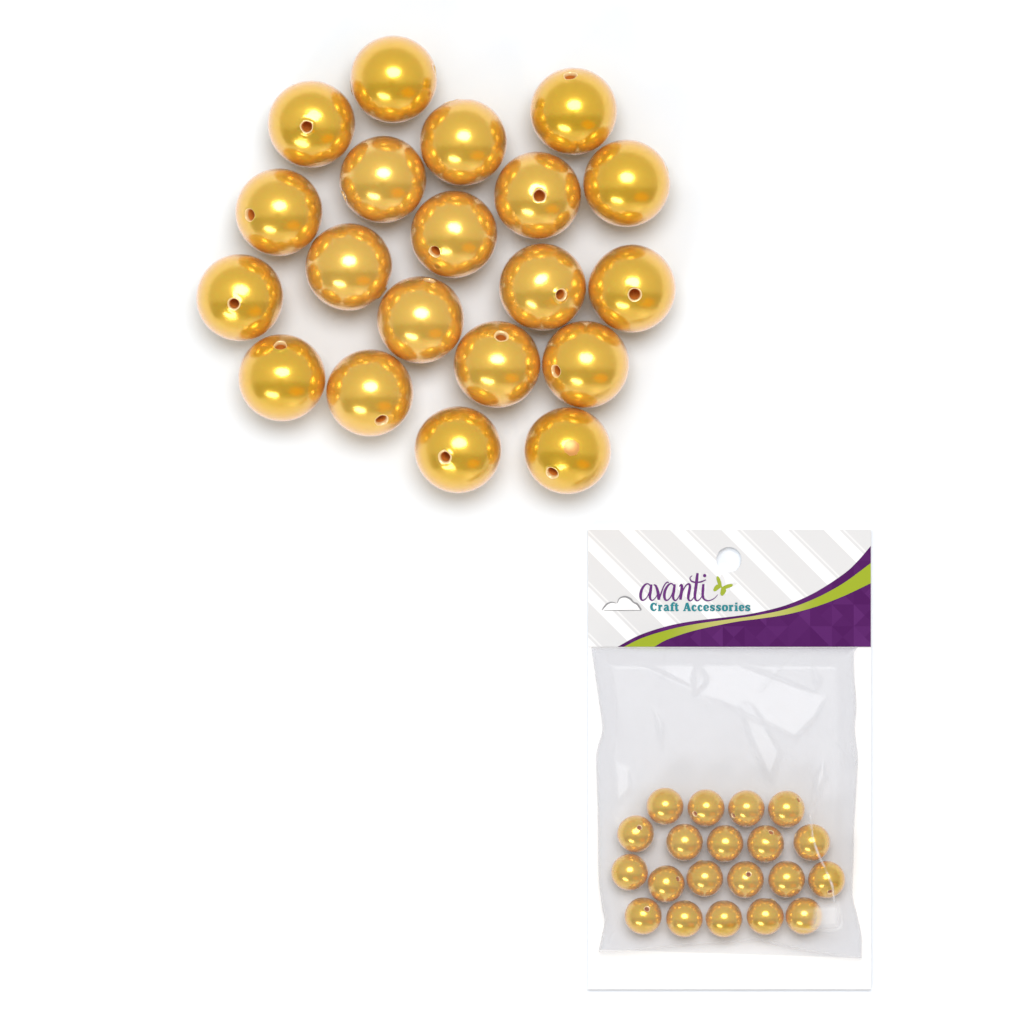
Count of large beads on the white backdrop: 20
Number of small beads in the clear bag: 20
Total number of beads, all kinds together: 40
